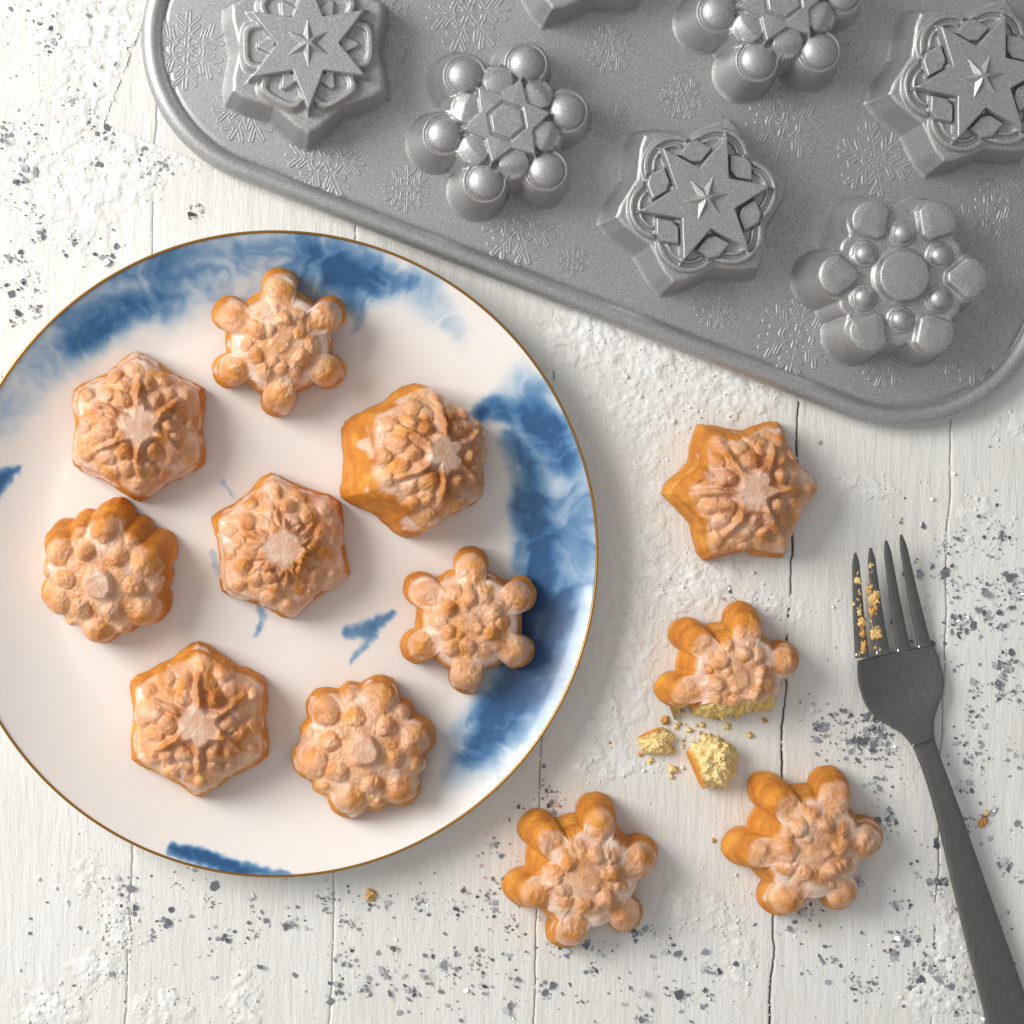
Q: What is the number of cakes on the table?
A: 12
